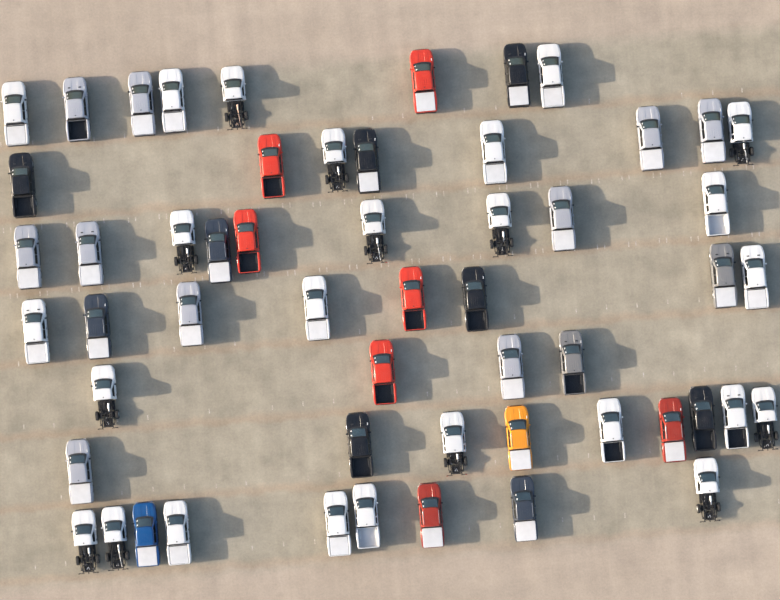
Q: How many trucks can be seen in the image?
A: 55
